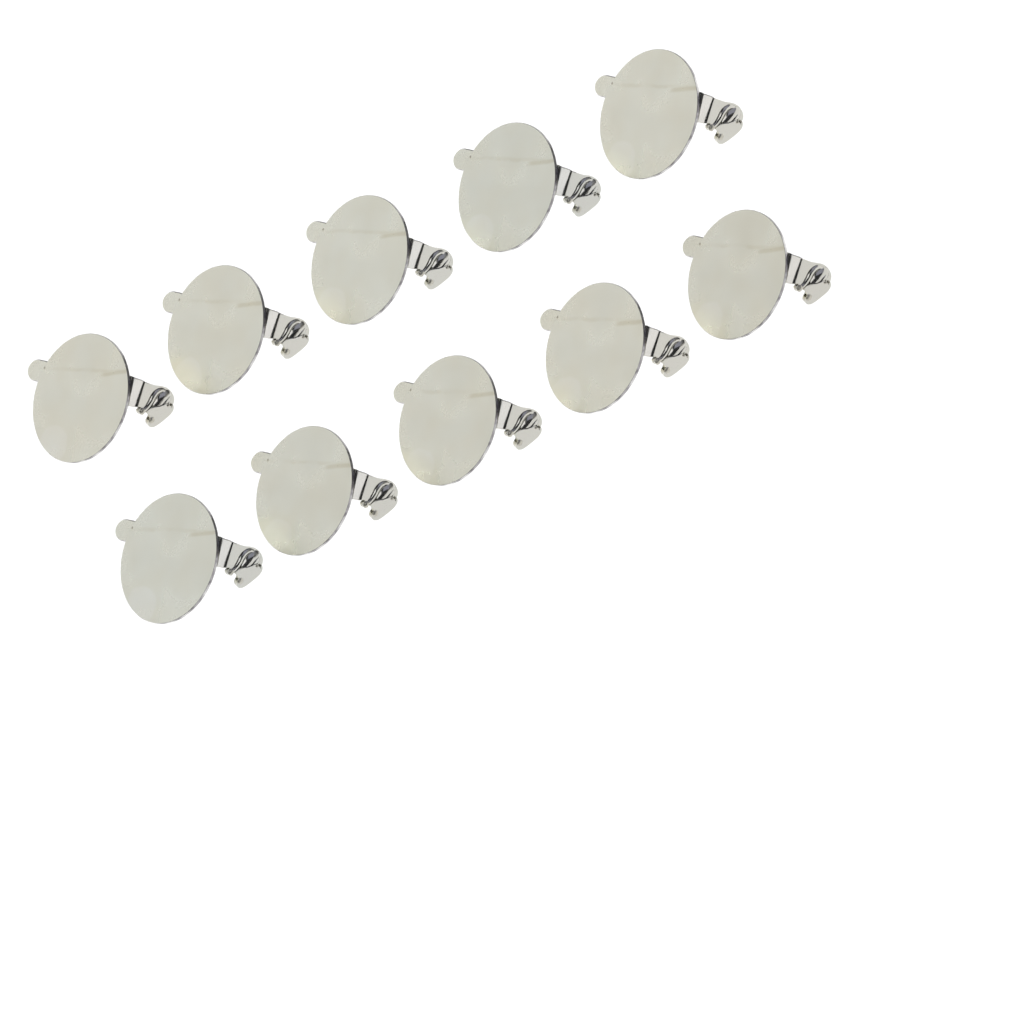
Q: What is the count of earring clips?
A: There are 10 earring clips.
